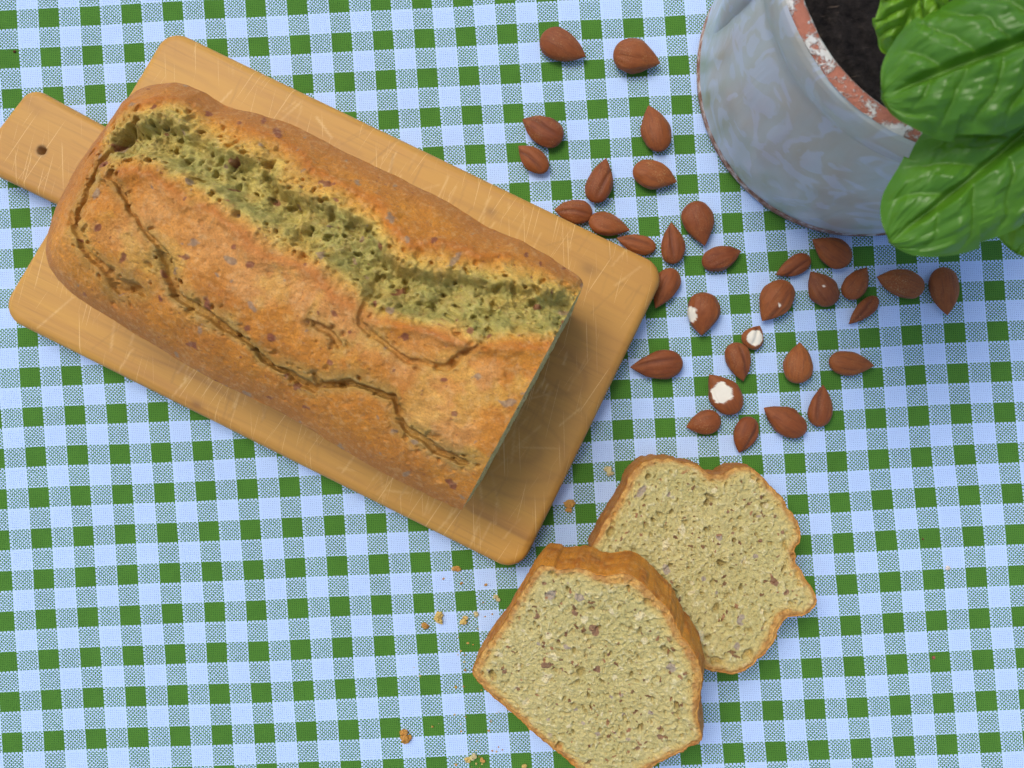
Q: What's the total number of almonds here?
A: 33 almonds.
